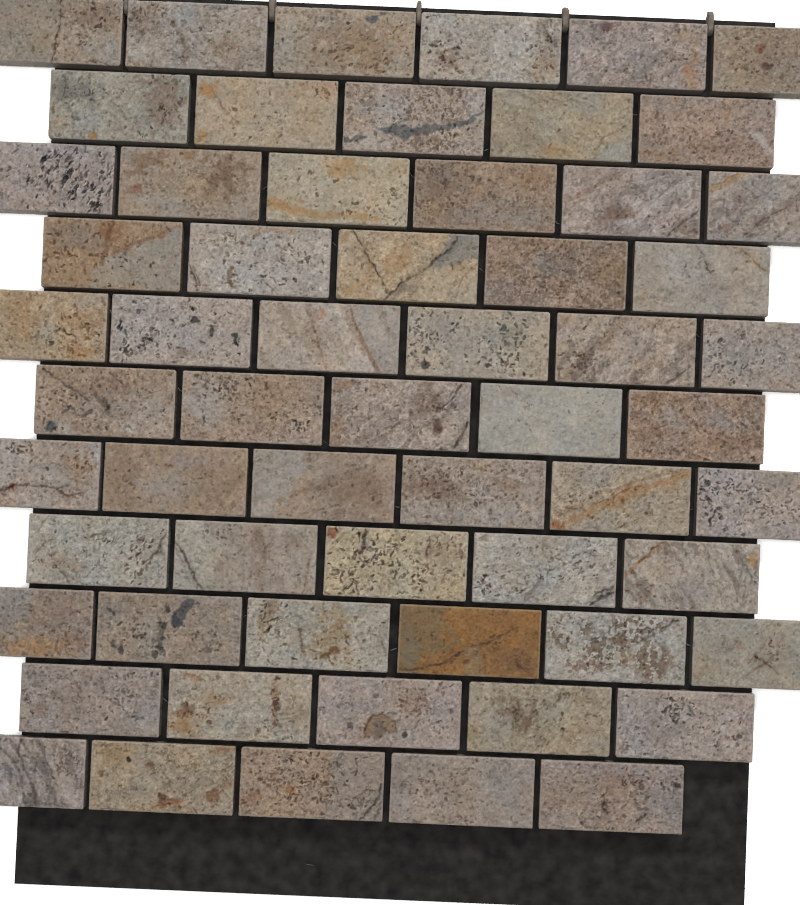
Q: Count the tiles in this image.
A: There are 60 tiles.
